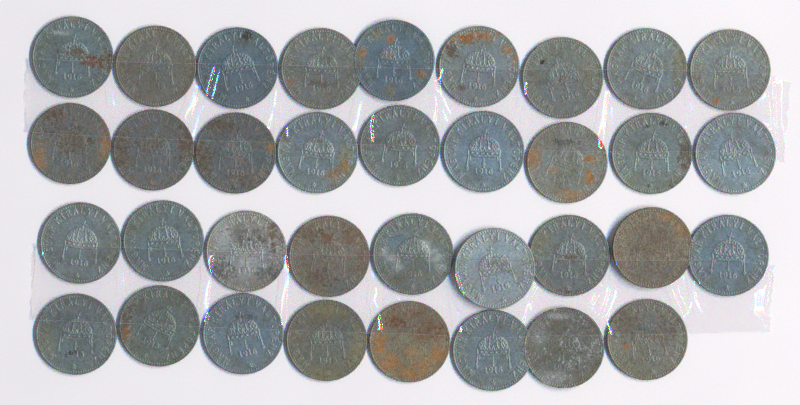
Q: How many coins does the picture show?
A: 35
